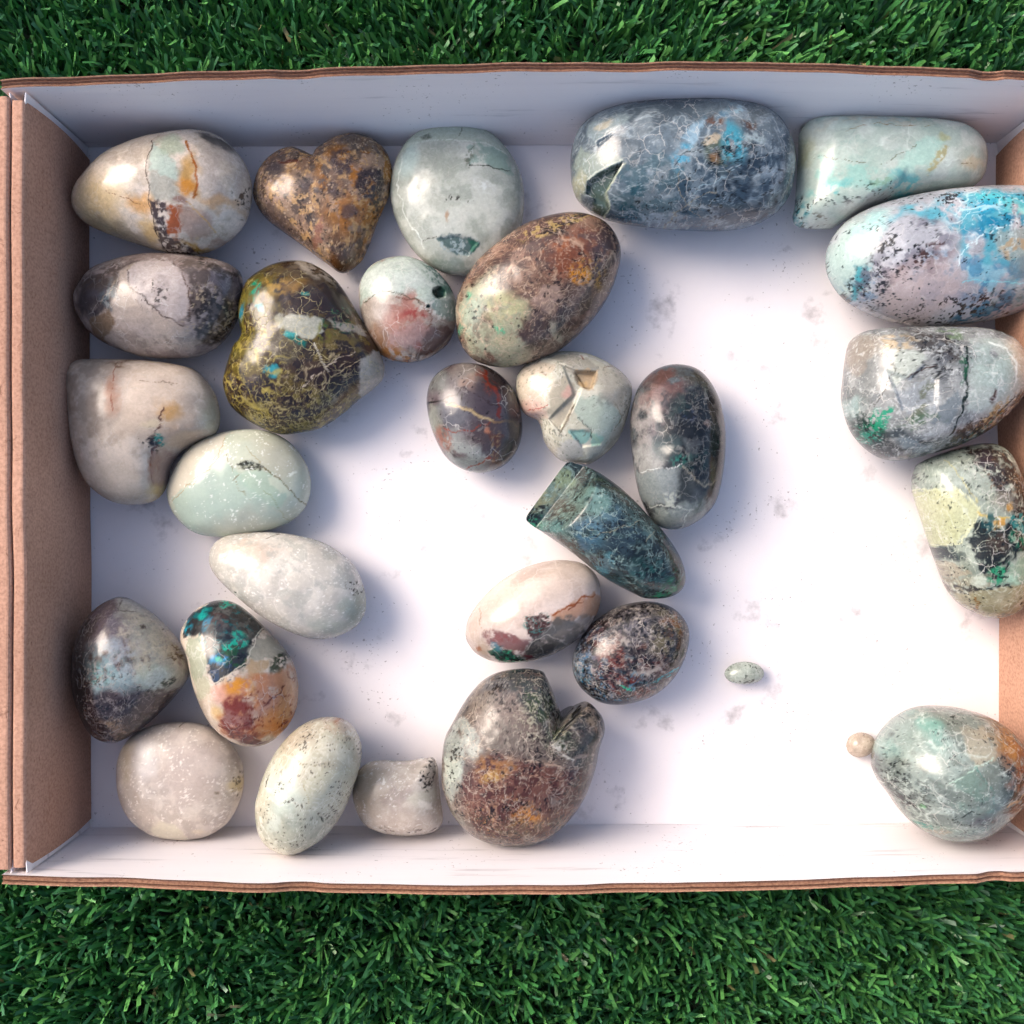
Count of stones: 30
